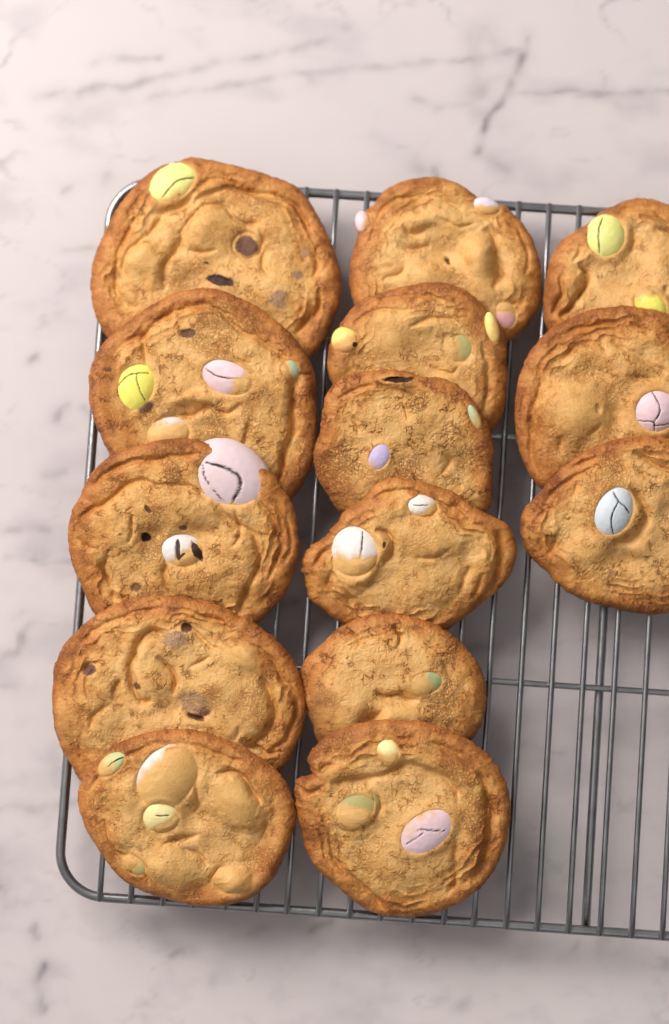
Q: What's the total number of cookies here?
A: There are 14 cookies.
